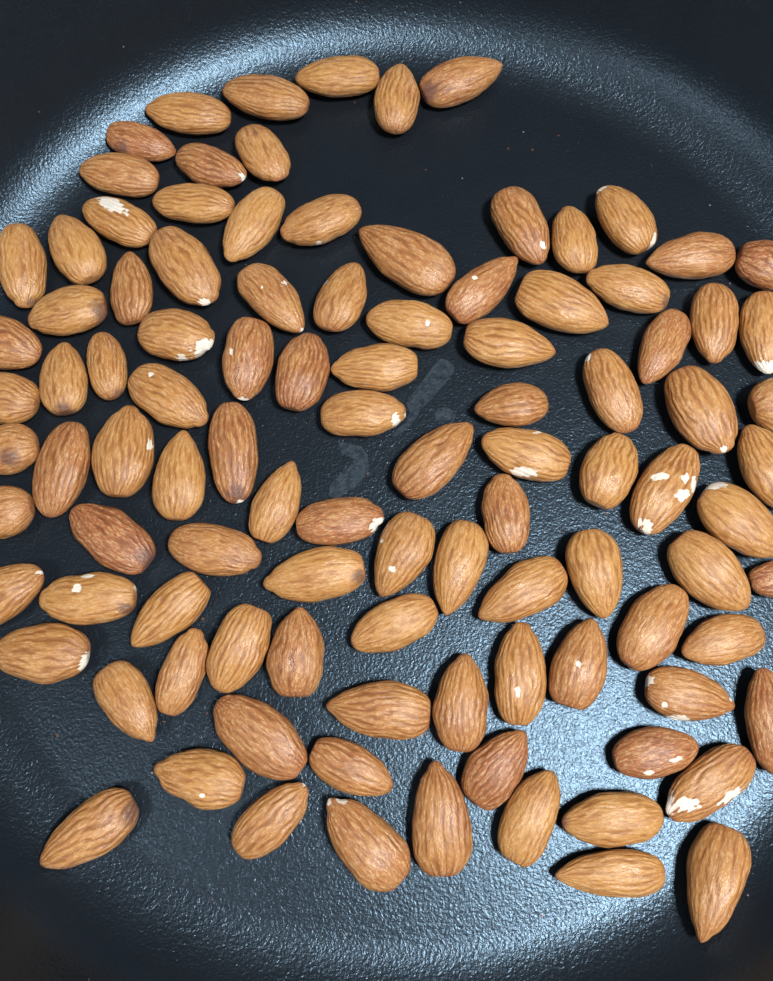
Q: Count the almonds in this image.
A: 103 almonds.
